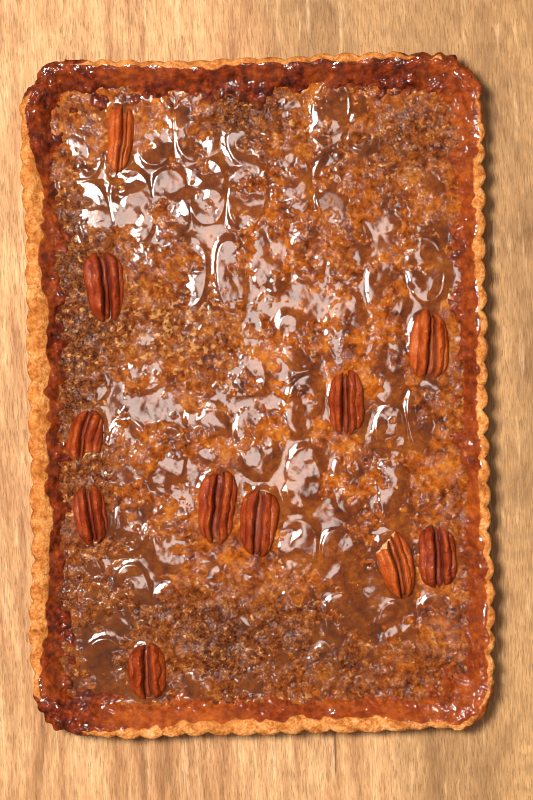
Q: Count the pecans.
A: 11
